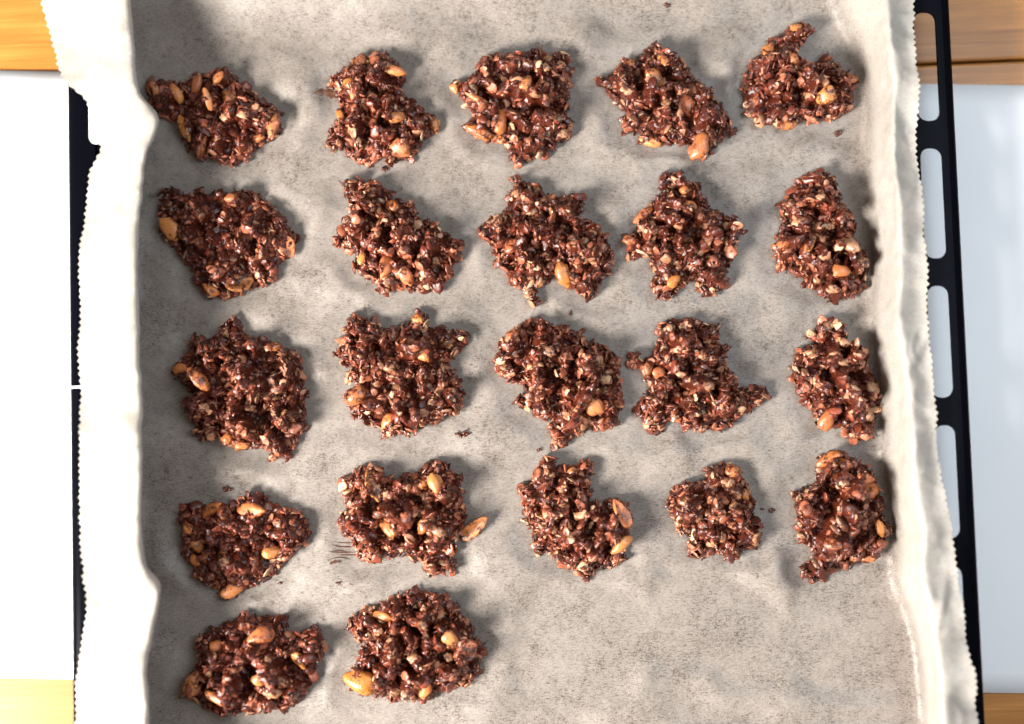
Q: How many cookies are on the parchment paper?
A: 22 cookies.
